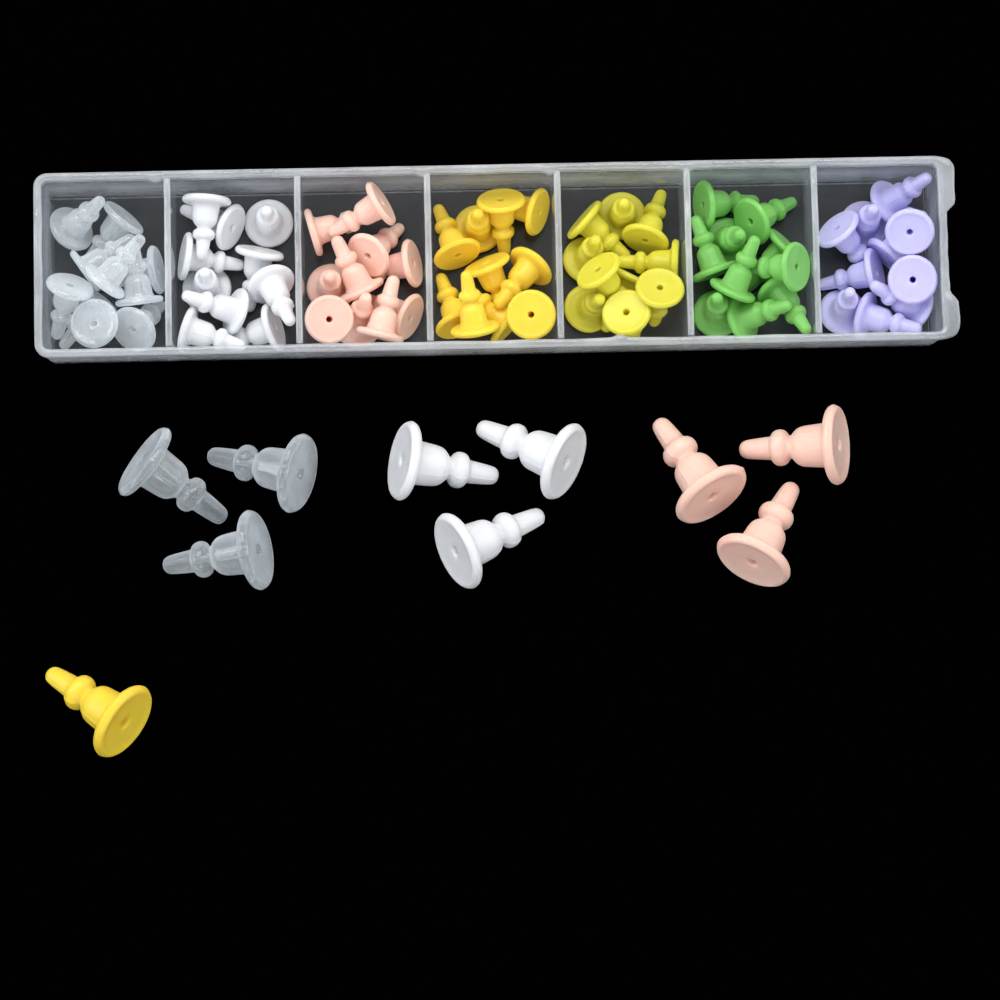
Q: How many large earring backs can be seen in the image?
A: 10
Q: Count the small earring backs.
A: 70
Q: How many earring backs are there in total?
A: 80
